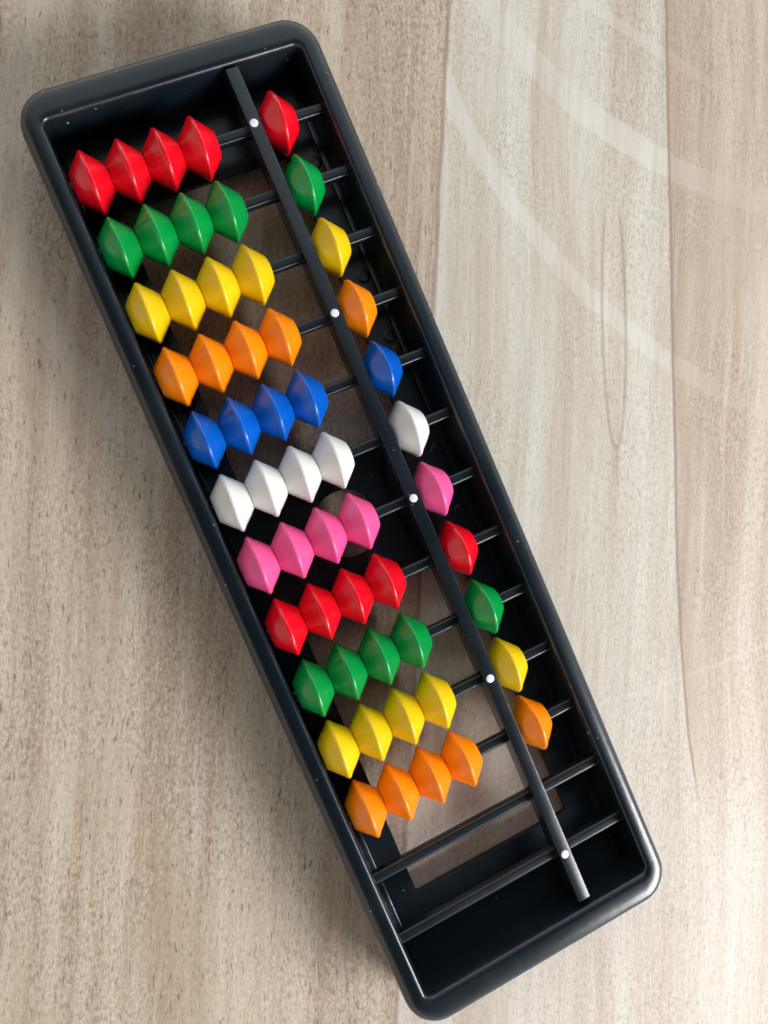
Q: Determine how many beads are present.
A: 55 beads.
